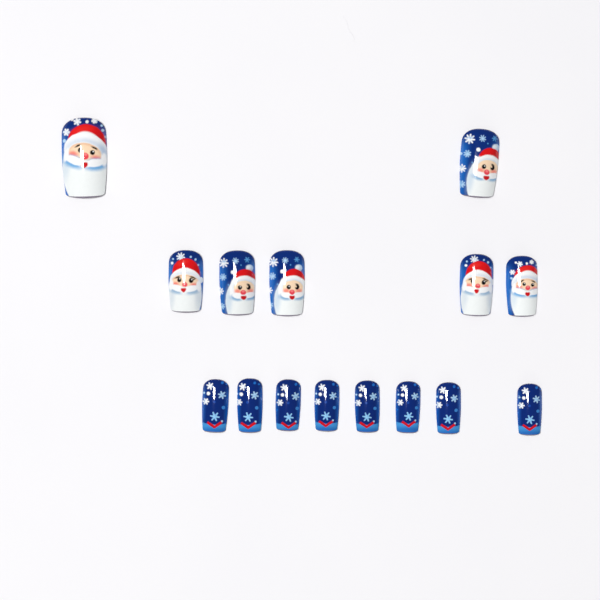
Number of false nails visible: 15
